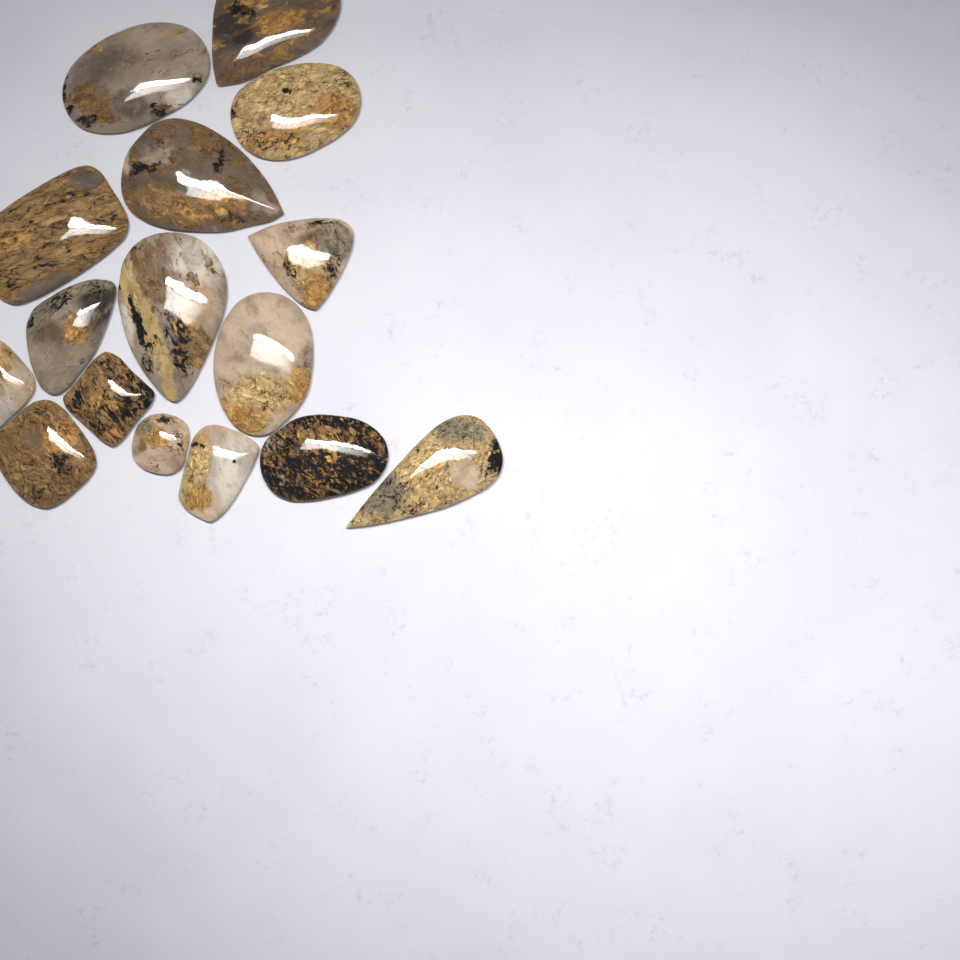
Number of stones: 16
